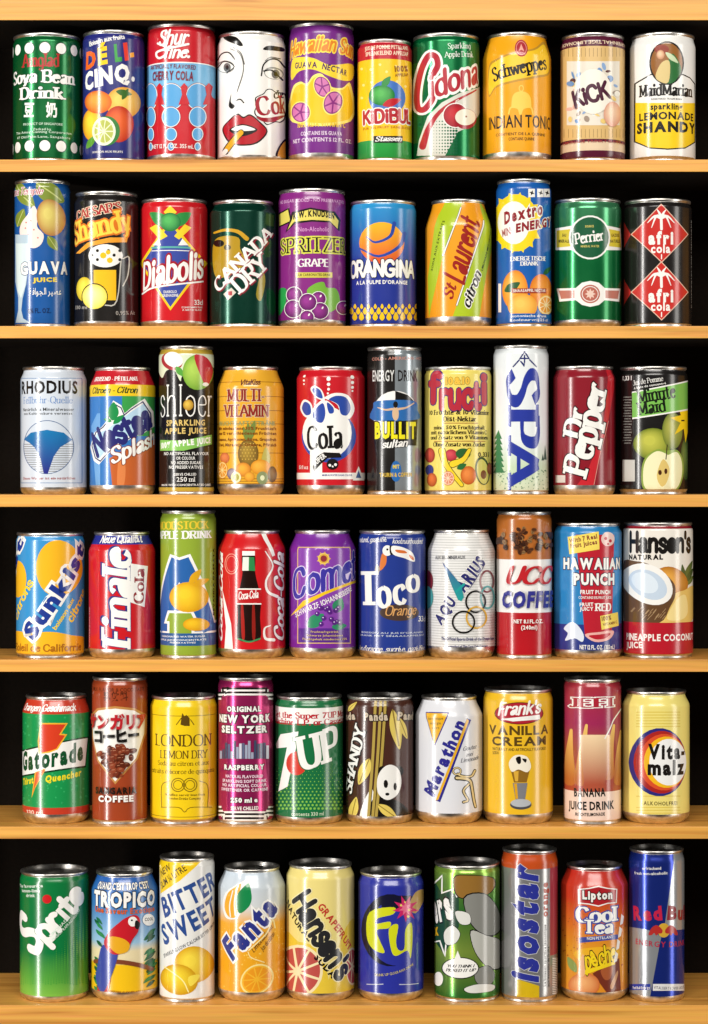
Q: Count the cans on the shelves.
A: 60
